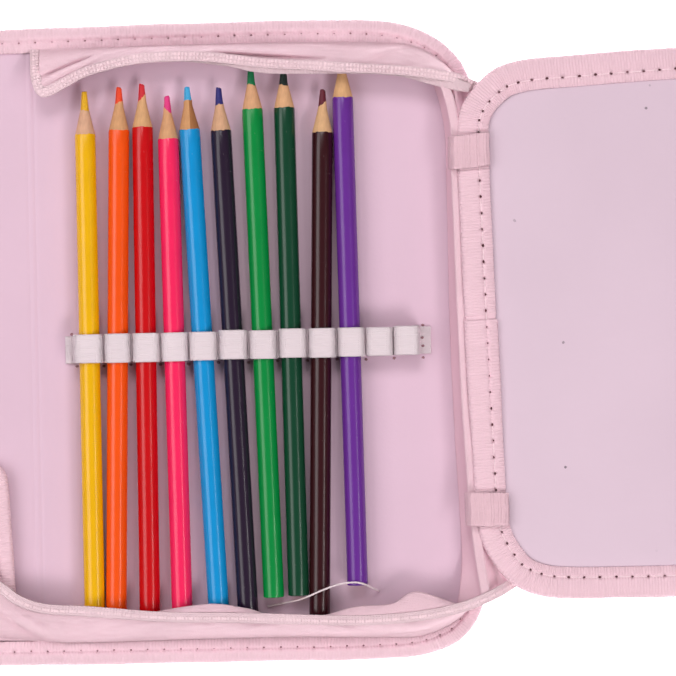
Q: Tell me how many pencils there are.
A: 10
